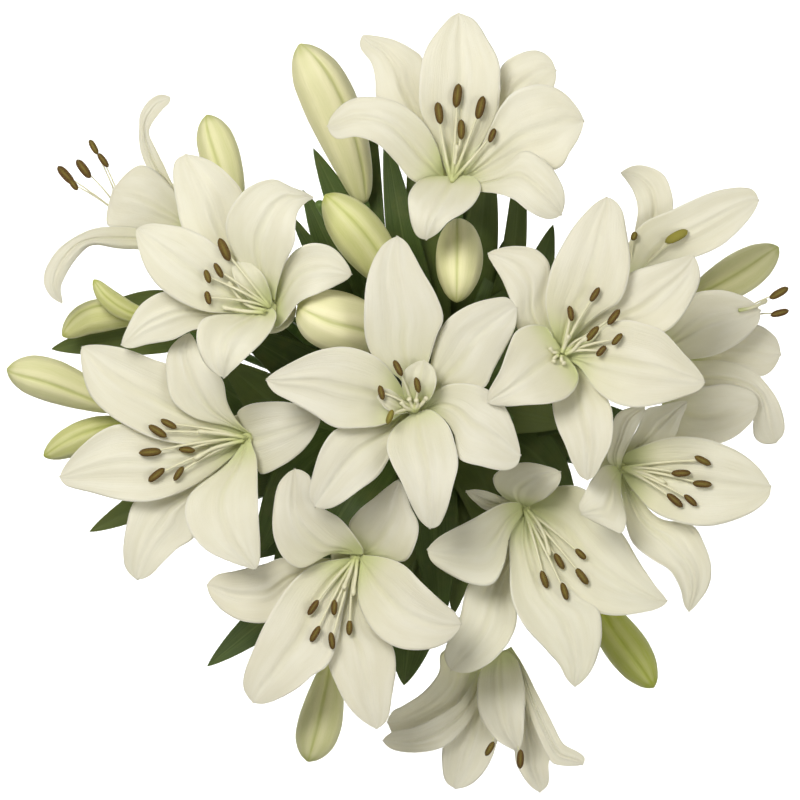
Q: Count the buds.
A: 12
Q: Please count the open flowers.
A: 12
